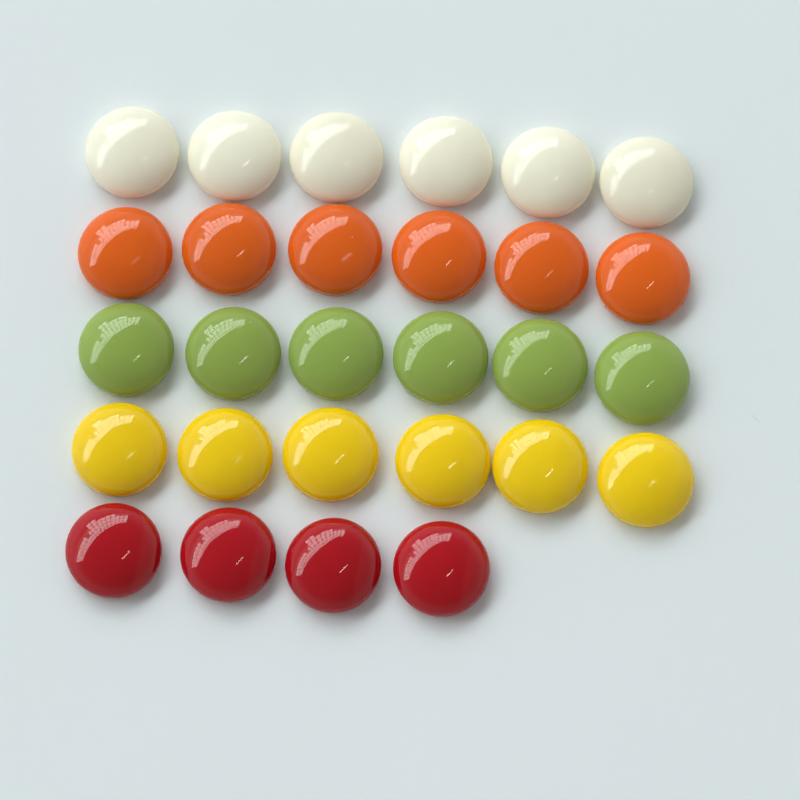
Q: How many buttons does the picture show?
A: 28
